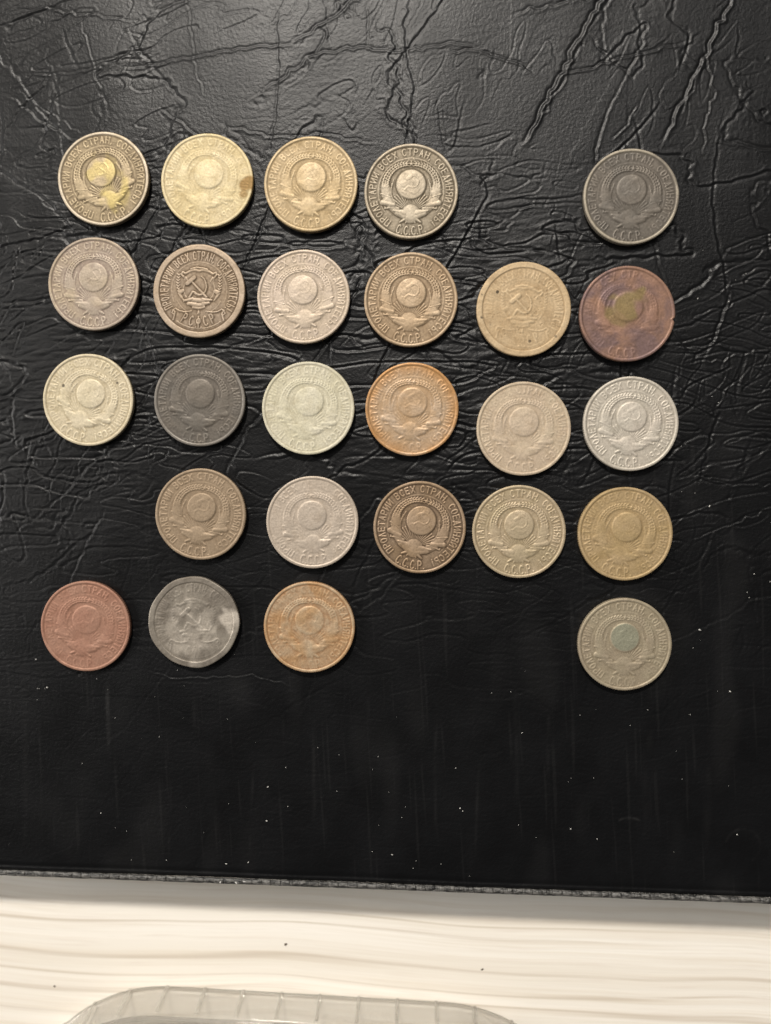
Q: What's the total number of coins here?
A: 26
